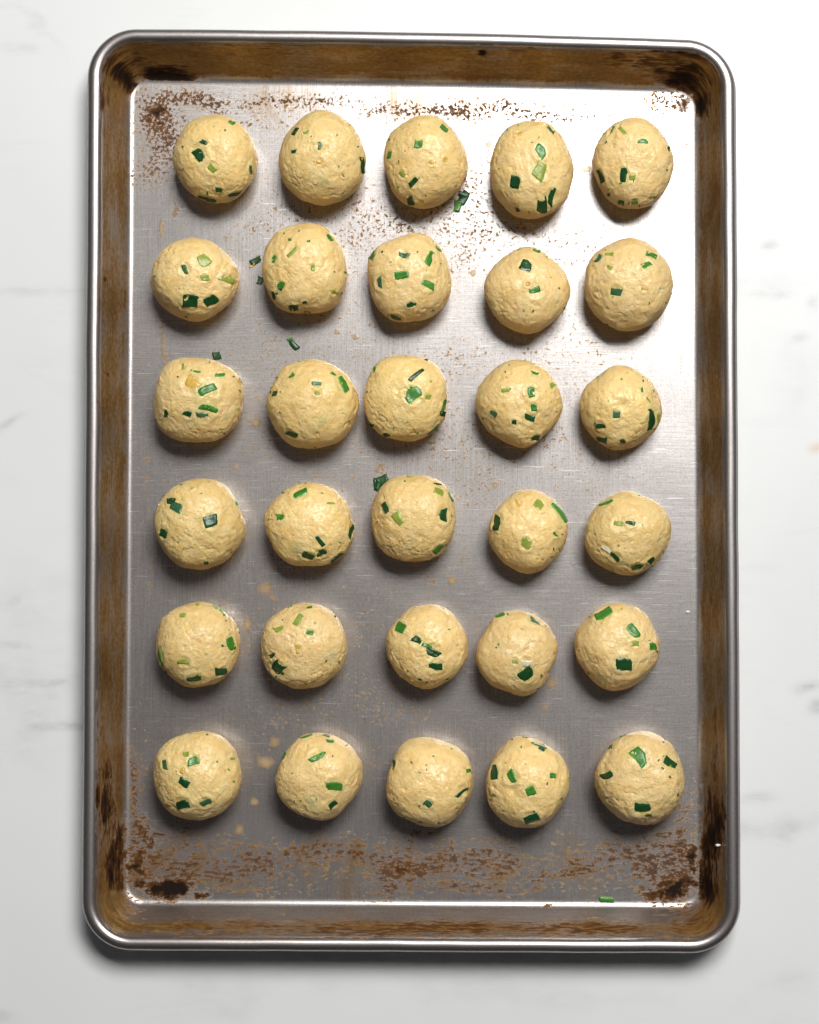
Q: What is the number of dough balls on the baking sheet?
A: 30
